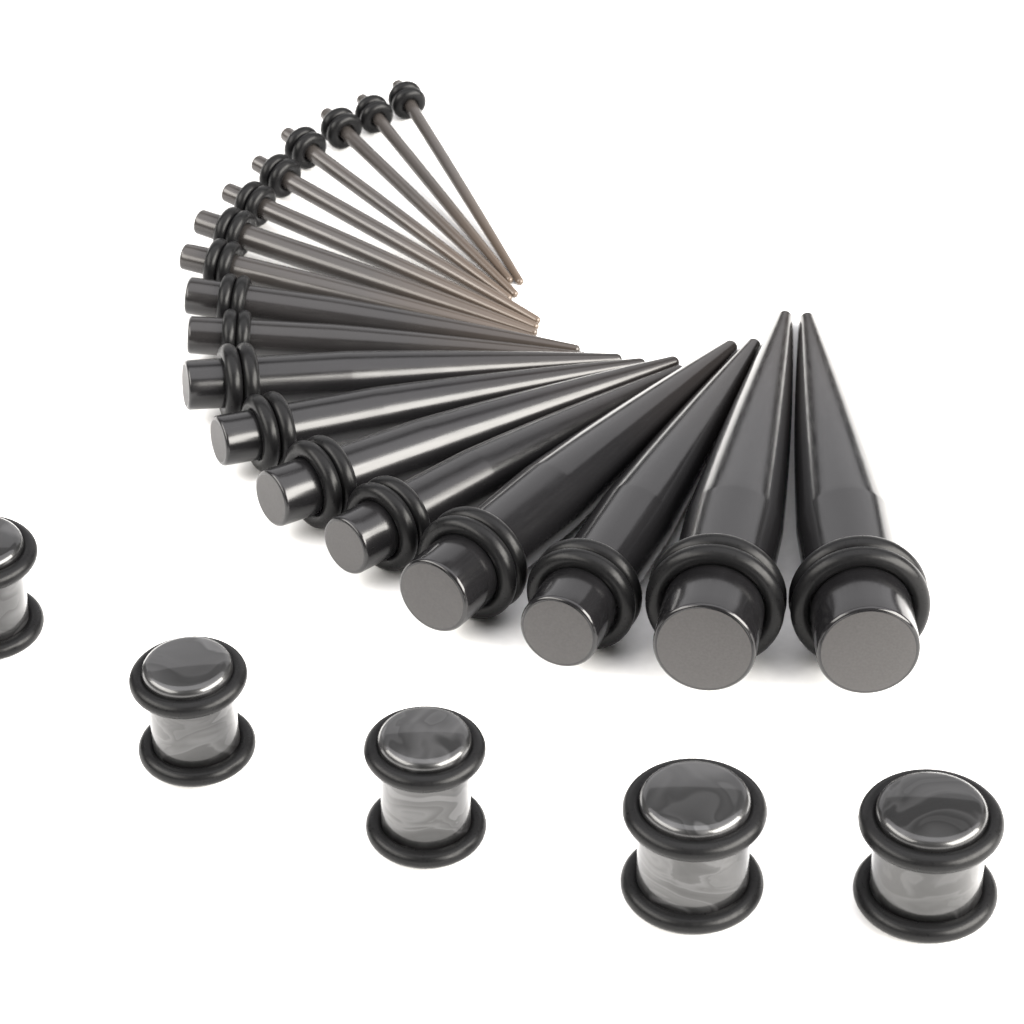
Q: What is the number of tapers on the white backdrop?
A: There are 18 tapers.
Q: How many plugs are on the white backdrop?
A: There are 5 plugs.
